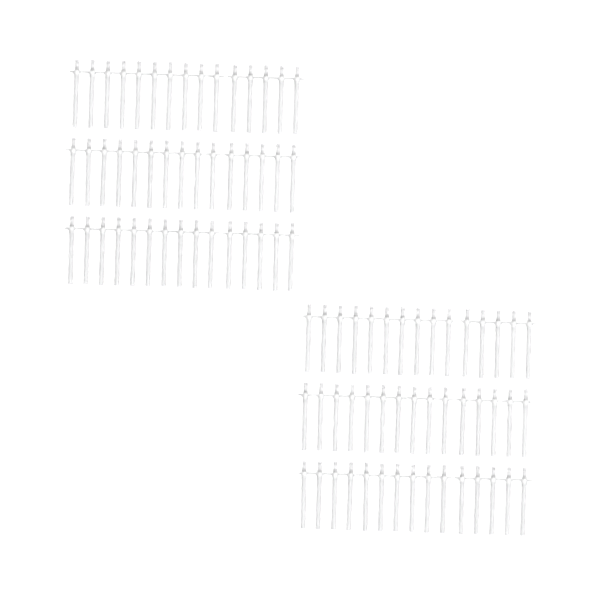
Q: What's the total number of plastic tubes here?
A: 90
